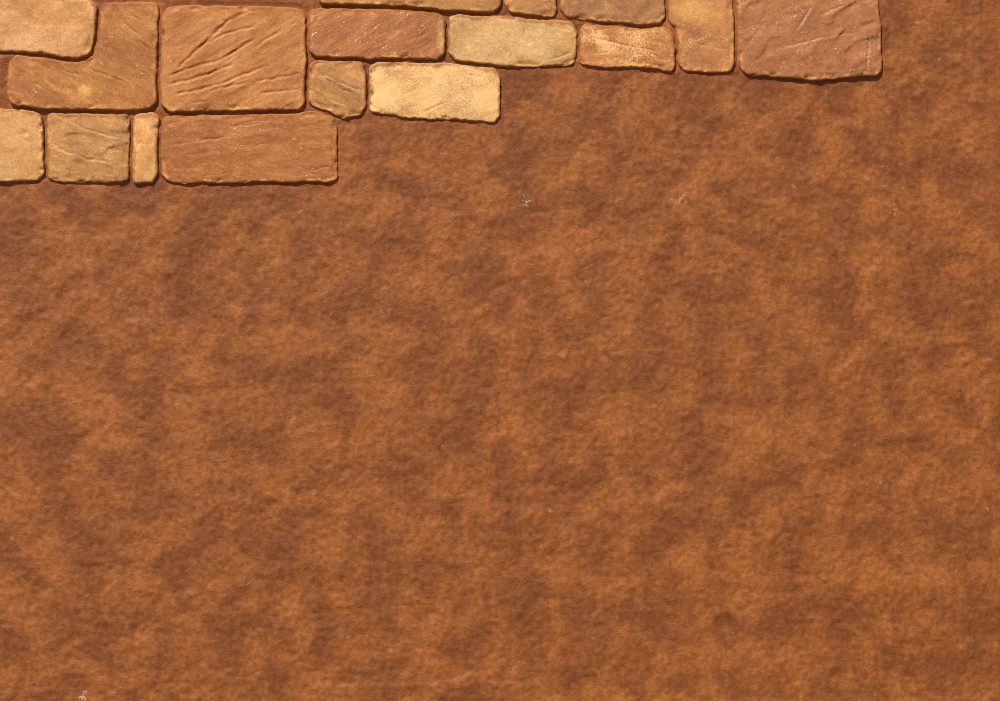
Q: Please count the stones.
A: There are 17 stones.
